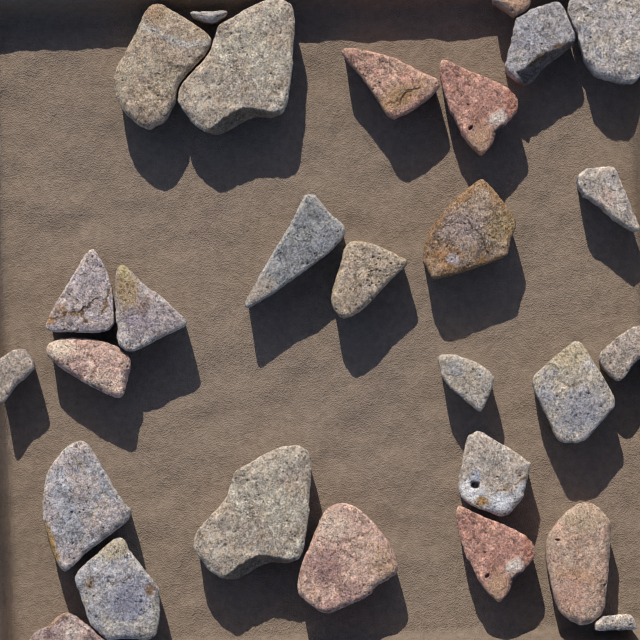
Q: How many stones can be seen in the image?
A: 28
